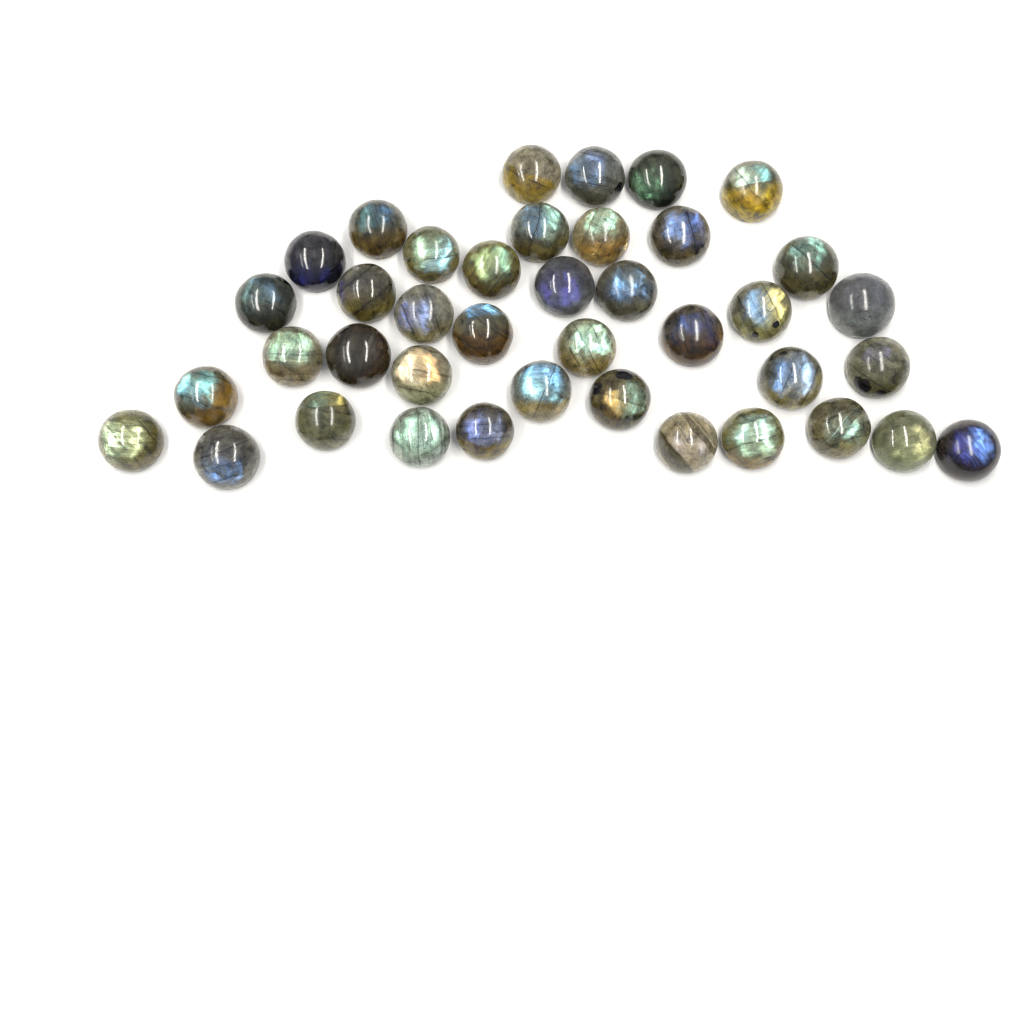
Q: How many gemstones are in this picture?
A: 40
